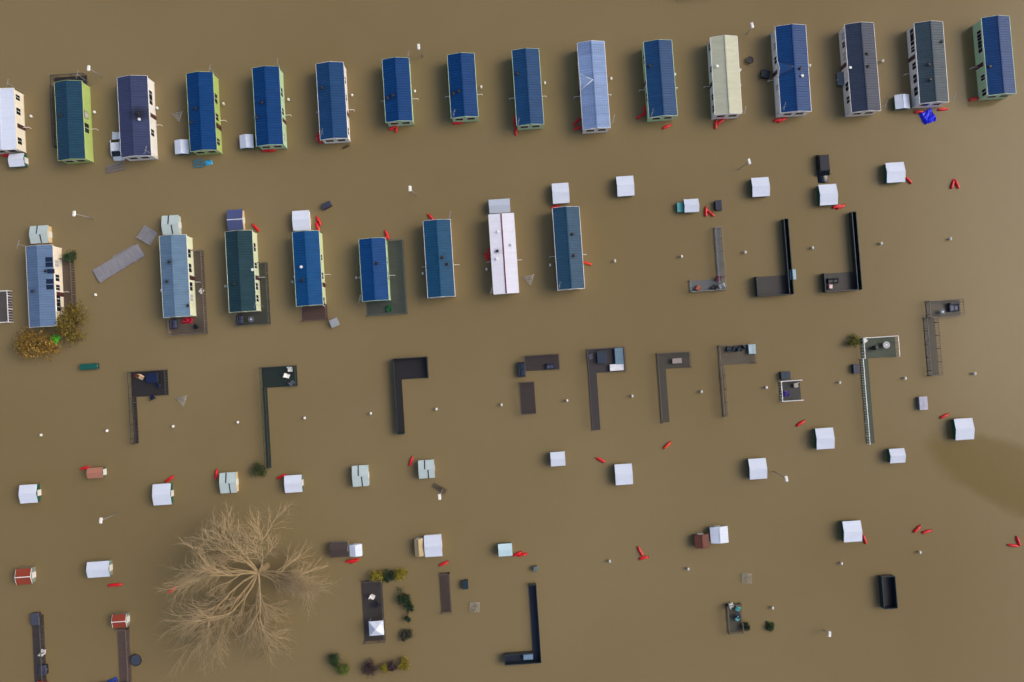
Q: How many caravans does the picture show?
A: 24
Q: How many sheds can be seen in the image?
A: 39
